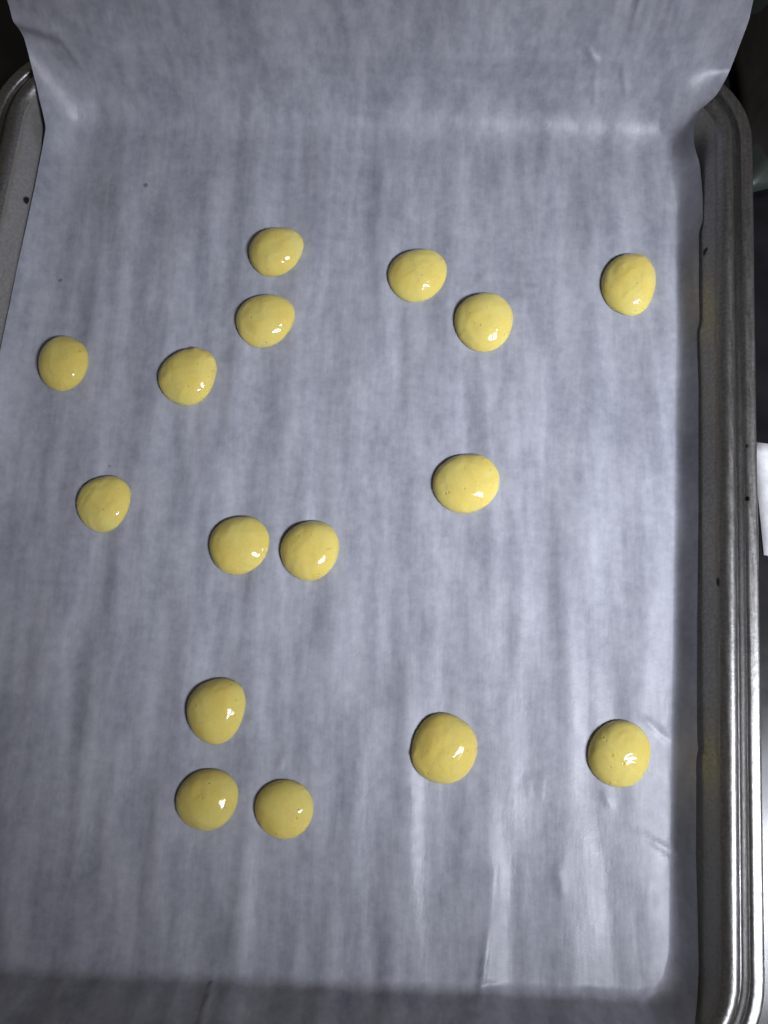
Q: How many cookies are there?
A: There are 16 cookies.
